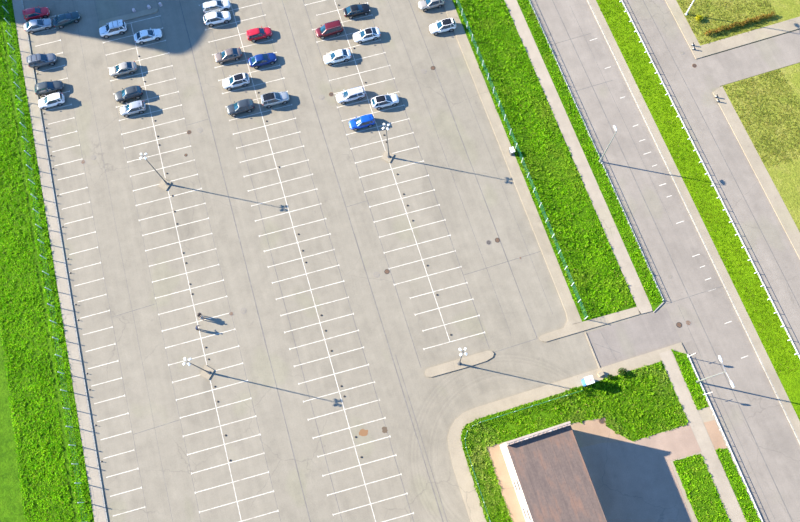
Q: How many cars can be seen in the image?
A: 28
